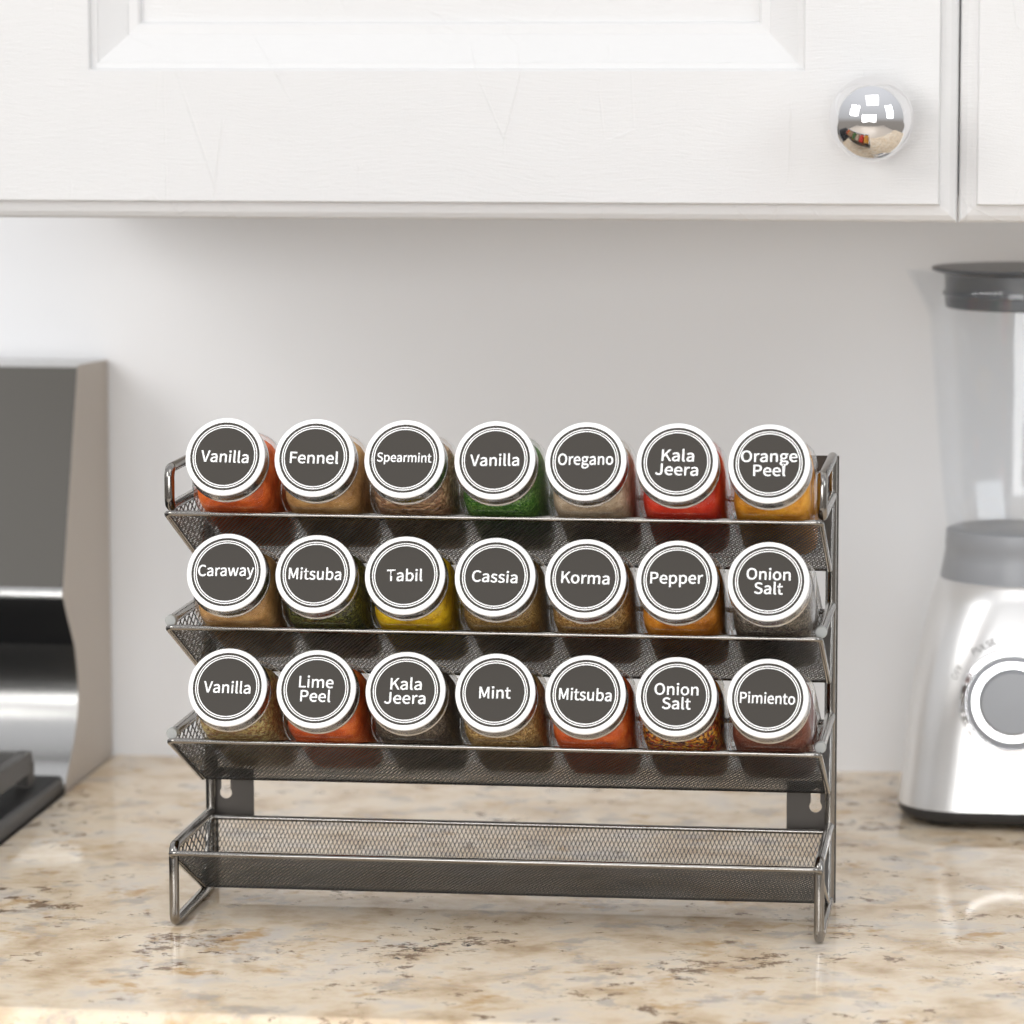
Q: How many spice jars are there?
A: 21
